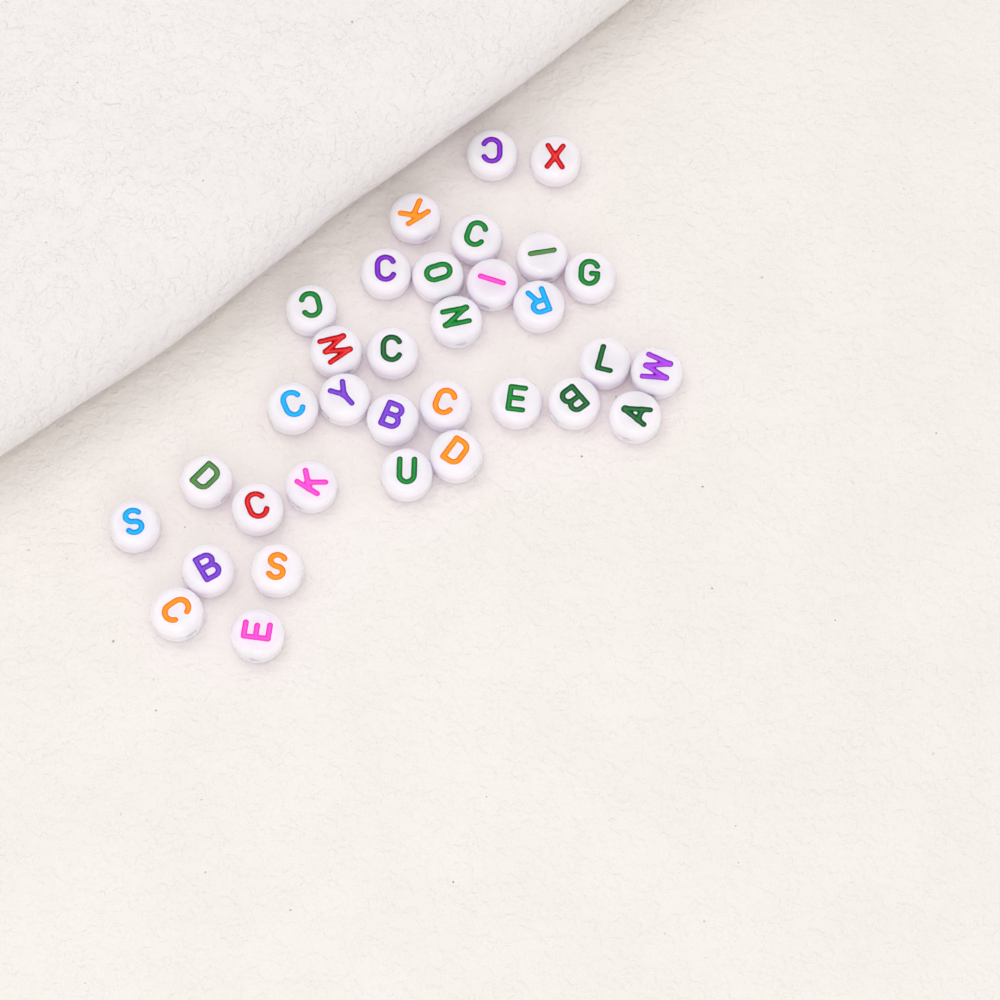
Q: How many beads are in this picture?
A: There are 33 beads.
